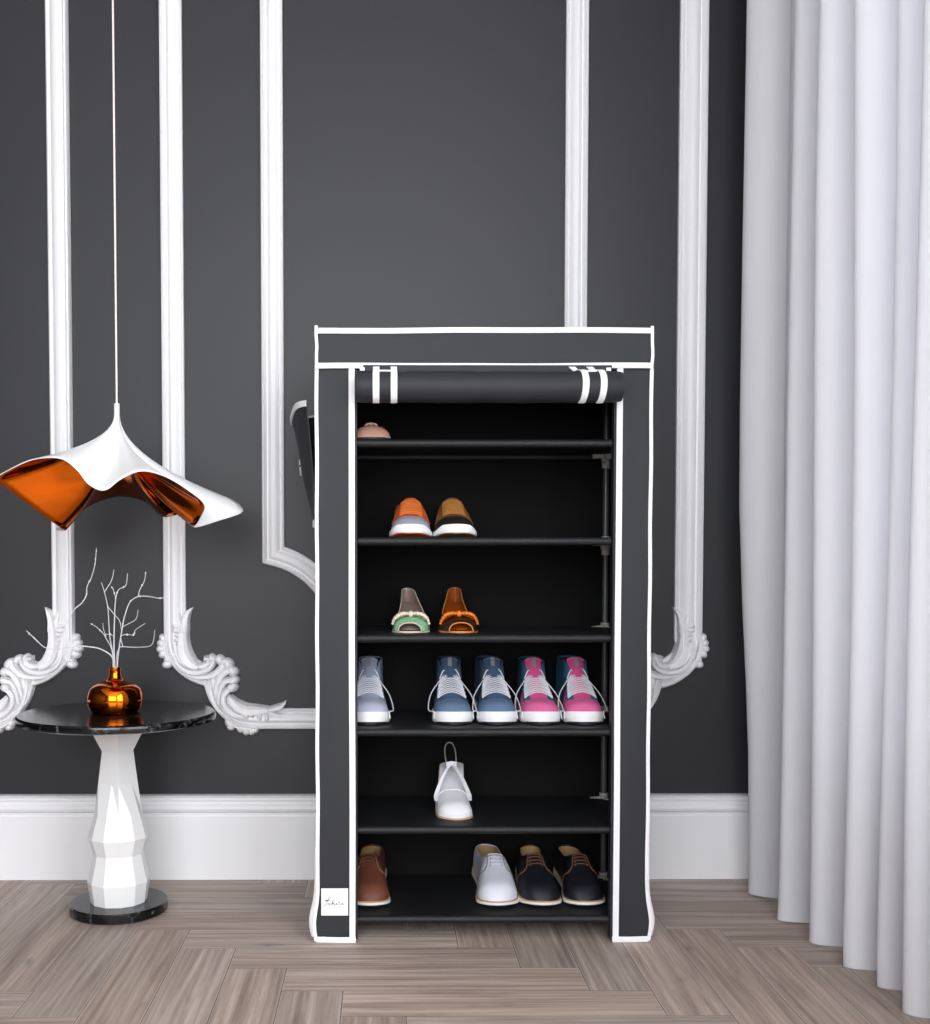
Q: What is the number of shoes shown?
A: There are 15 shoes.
